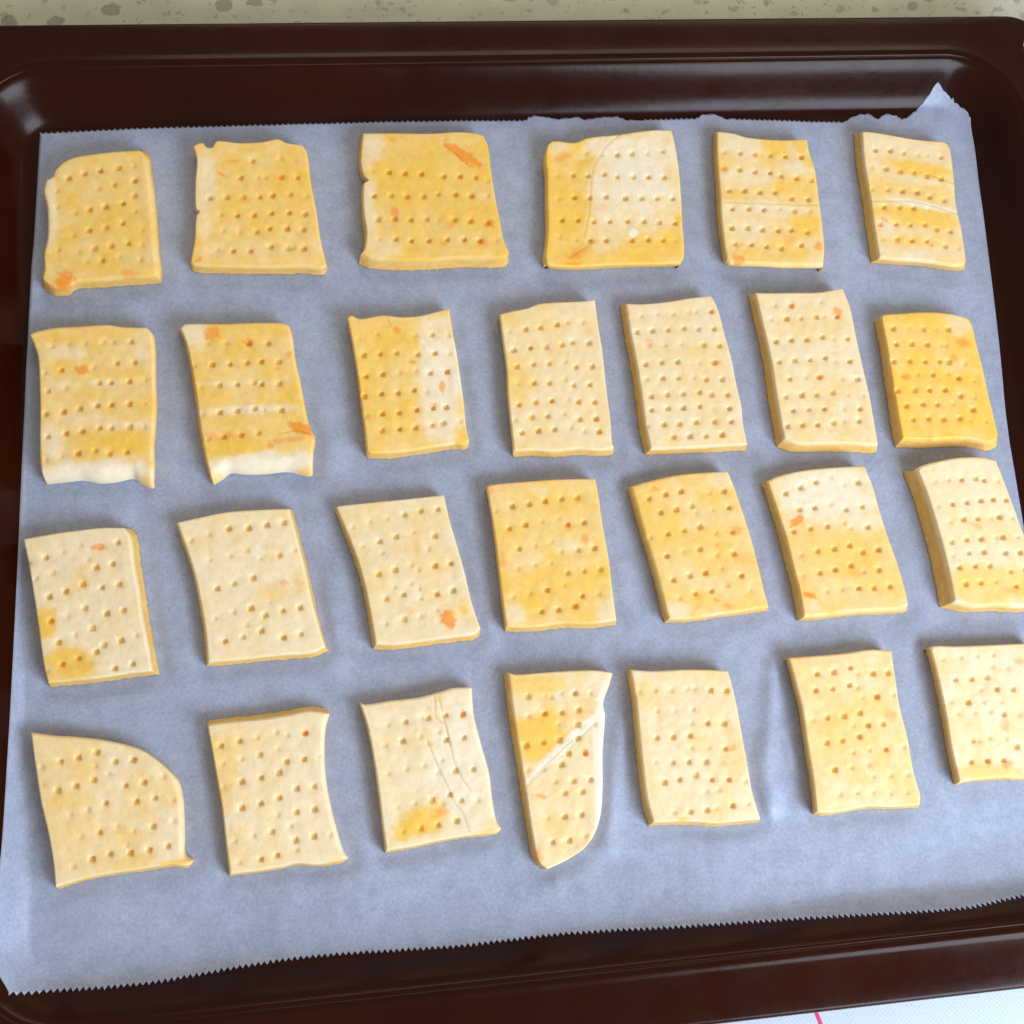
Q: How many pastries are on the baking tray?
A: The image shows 27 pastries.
